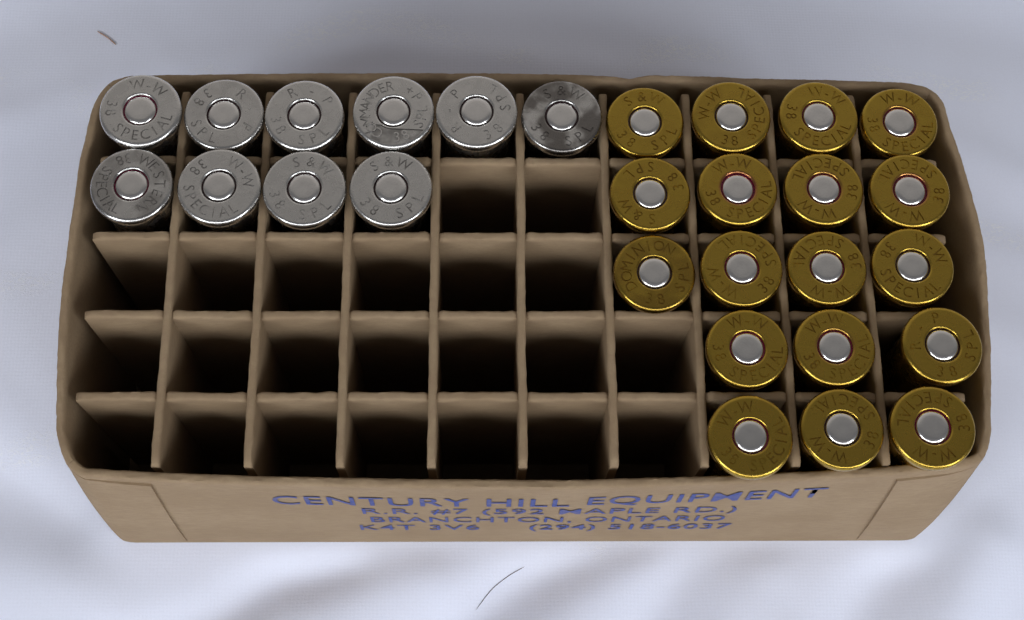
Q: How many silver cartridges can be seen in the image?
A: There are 10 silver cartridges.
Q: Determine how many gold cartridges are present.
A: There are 18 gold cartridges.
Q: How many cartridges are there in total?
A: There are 28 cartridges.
